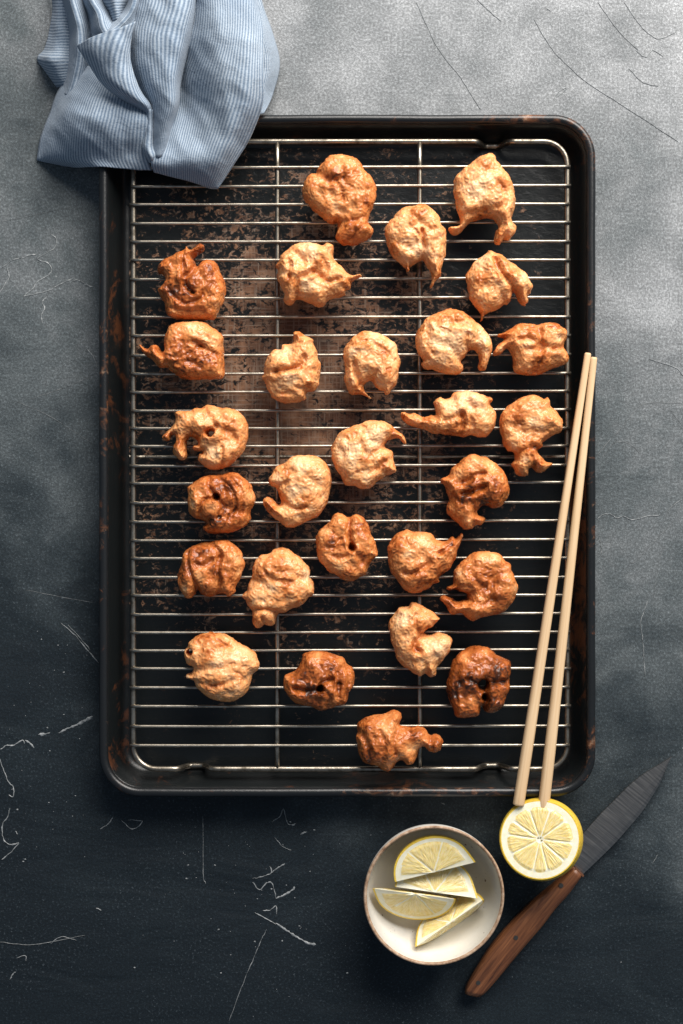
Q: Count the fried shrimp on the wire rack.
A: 28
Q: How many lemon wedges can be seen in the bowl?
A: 4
